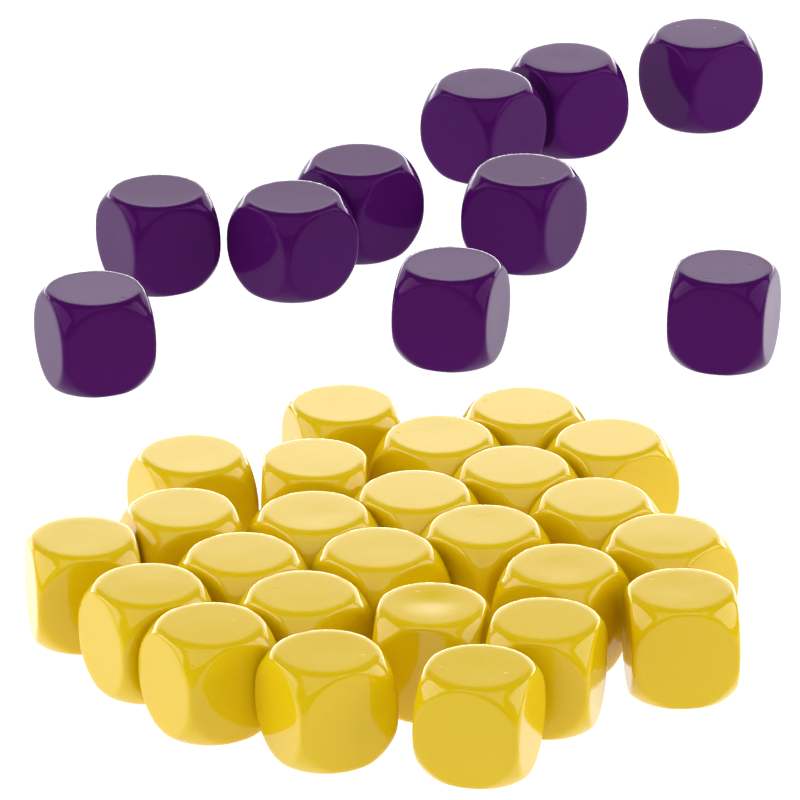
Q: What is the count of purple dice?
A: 10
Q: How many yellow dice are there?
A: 25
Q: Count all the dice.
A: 35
